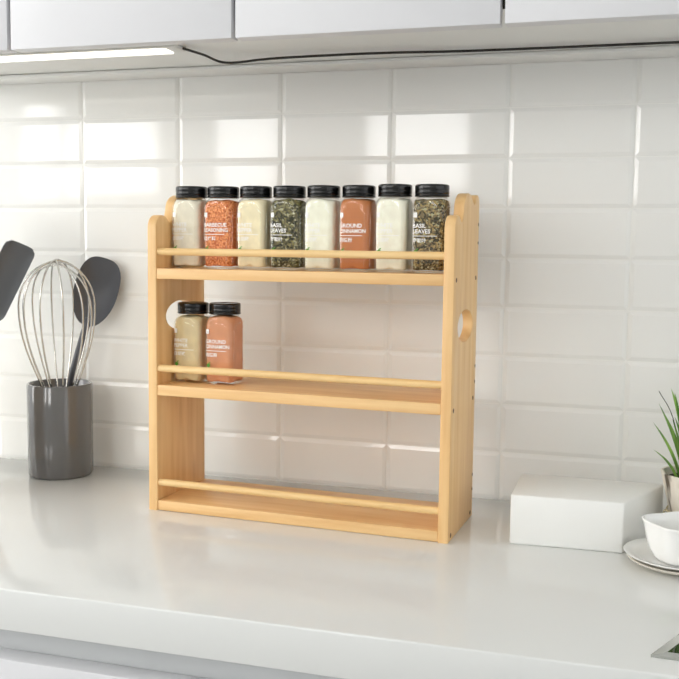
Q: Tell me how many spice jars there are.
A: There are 10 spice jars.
